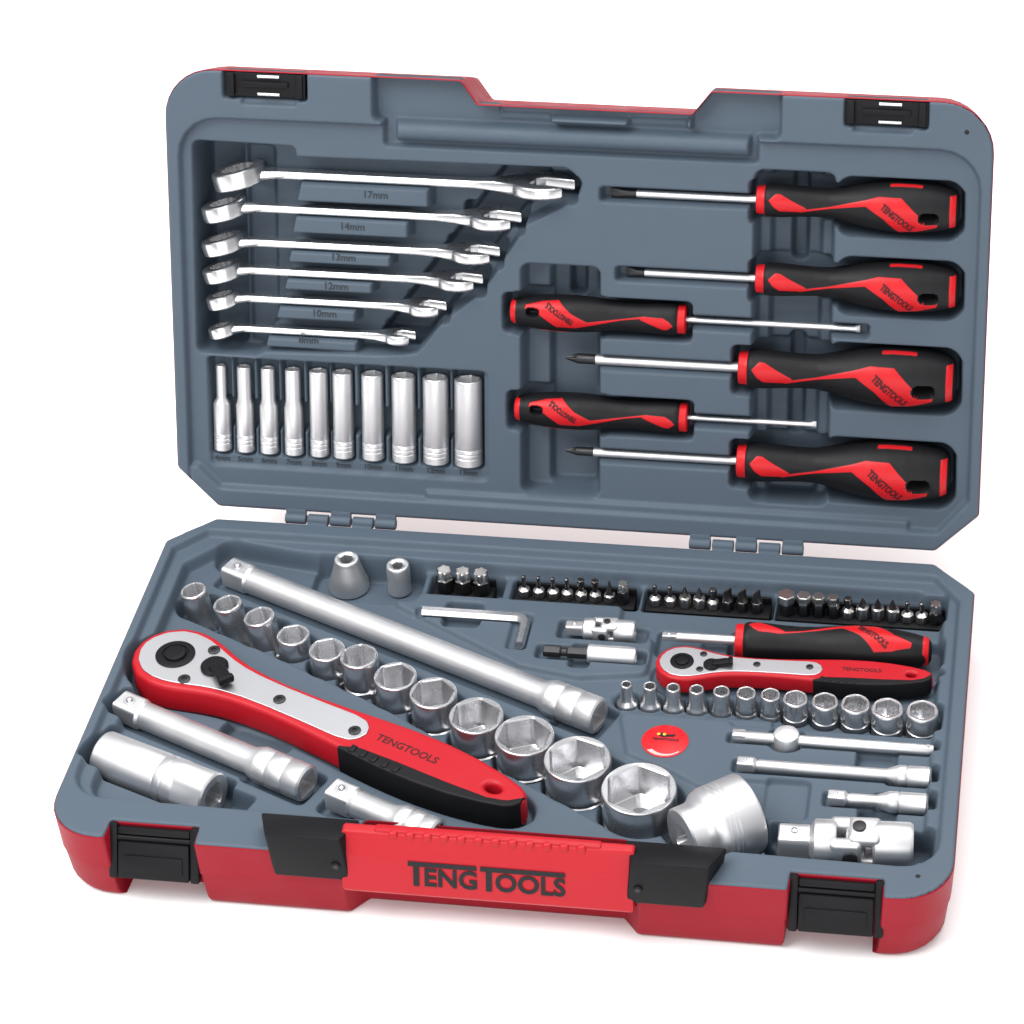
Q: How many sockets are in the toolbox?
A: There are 38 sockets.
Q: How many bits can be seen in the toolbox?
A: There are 30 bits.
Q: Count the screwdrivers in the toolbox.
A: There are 7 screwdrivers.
